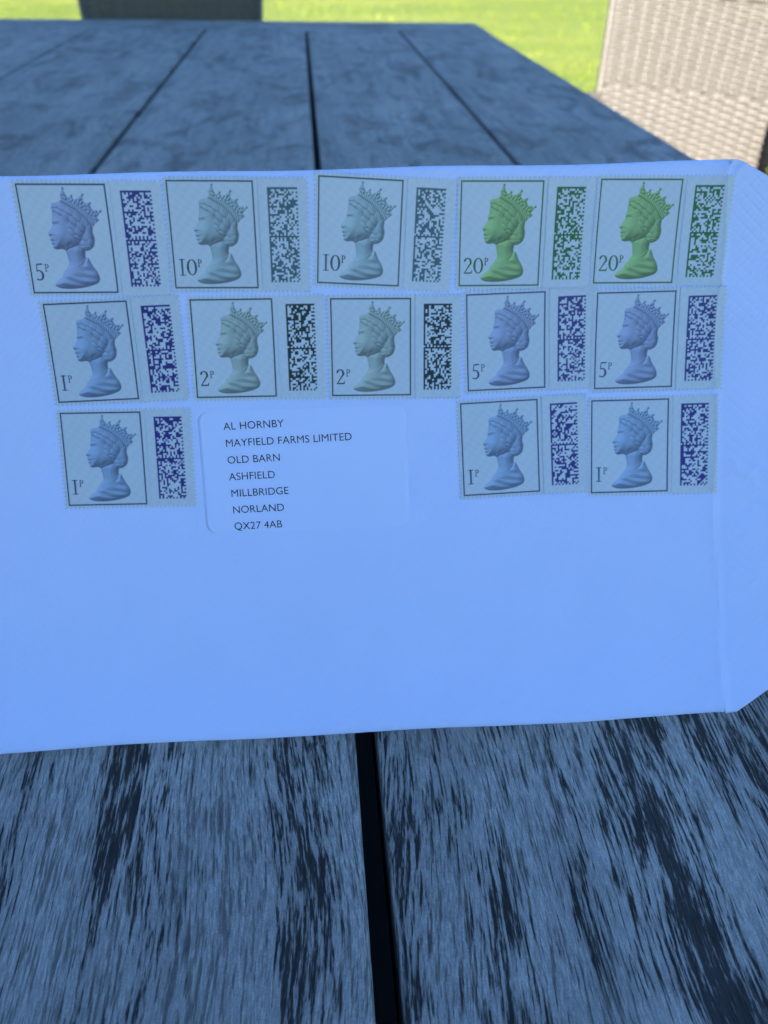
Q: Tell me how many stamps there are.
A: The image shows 13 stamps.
